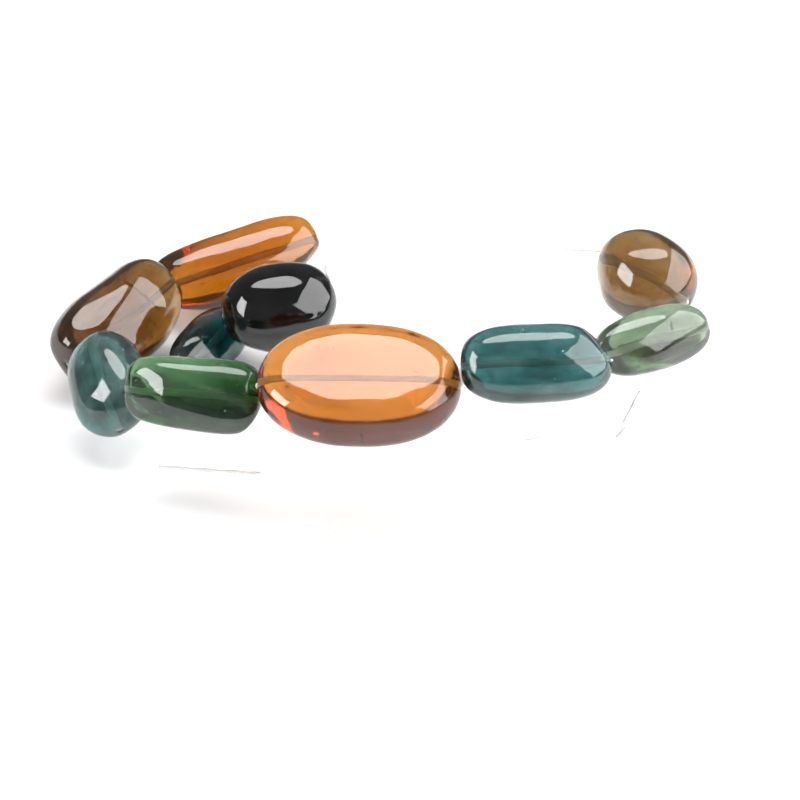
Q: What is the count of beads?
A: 10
